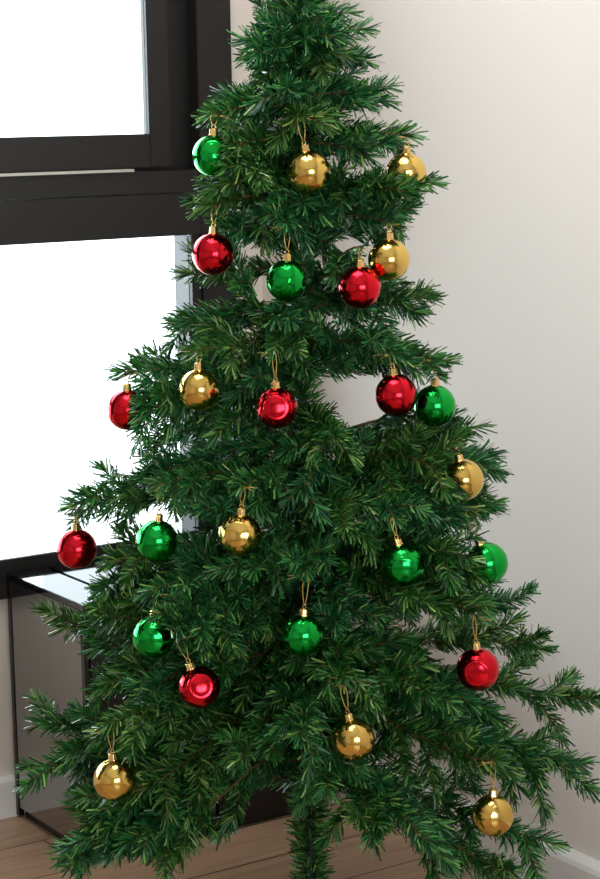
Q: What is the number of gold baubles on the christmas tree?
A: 9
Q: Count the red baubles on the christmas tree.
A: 8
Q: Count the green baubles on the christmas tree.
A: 8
